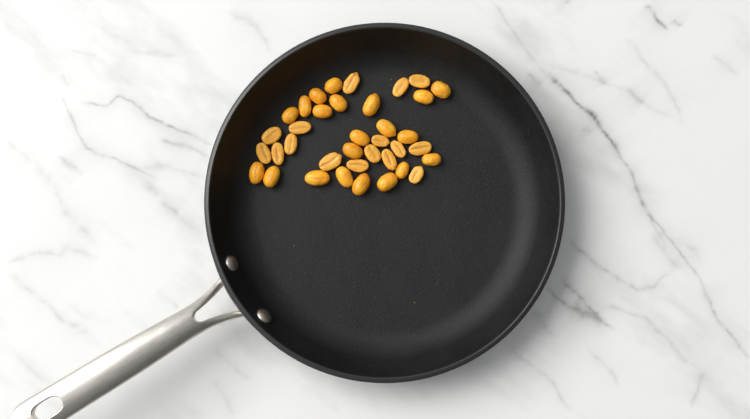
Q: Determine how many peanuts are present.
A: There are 37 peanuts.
